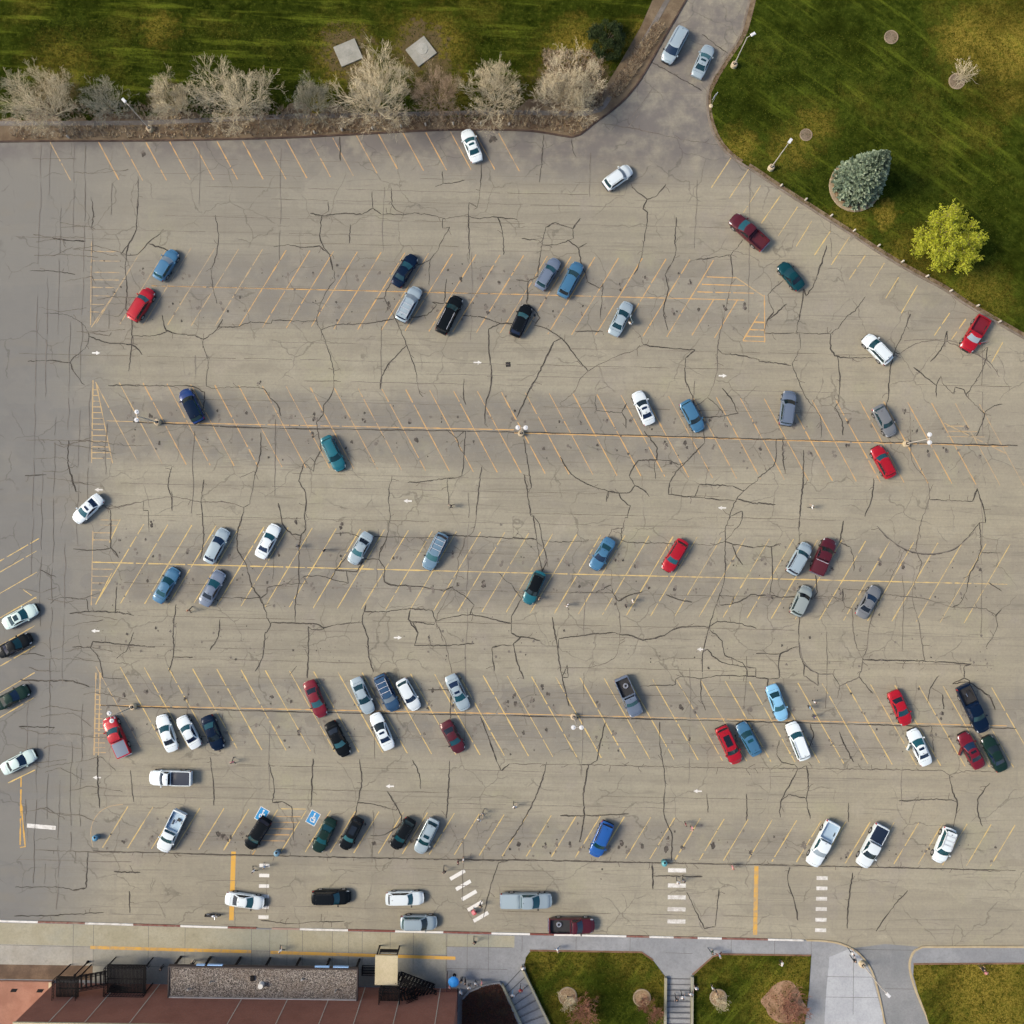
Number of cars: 81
